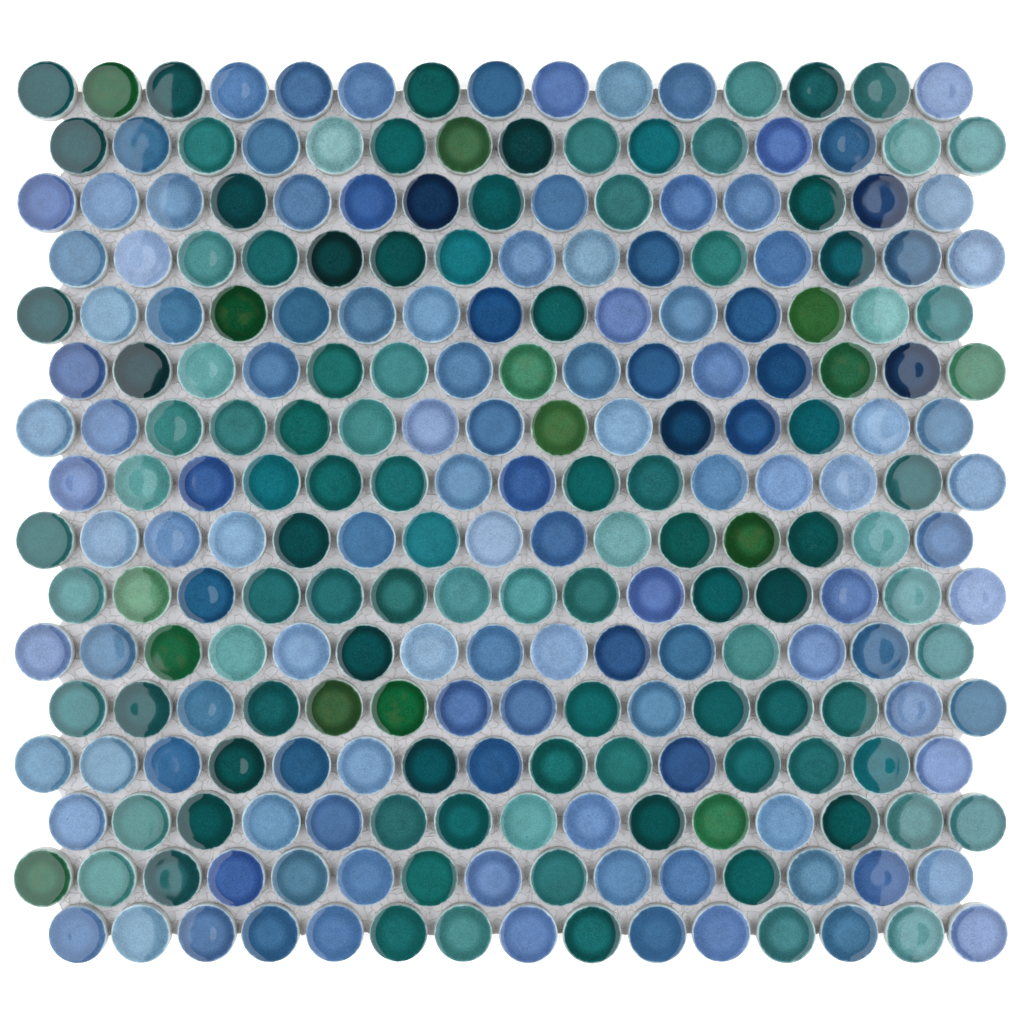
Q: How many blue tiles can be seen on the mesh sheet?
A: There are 124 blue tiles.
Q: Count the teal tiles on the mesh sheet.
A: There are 101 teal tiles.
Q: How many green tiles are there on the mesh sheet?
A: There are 15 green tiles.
